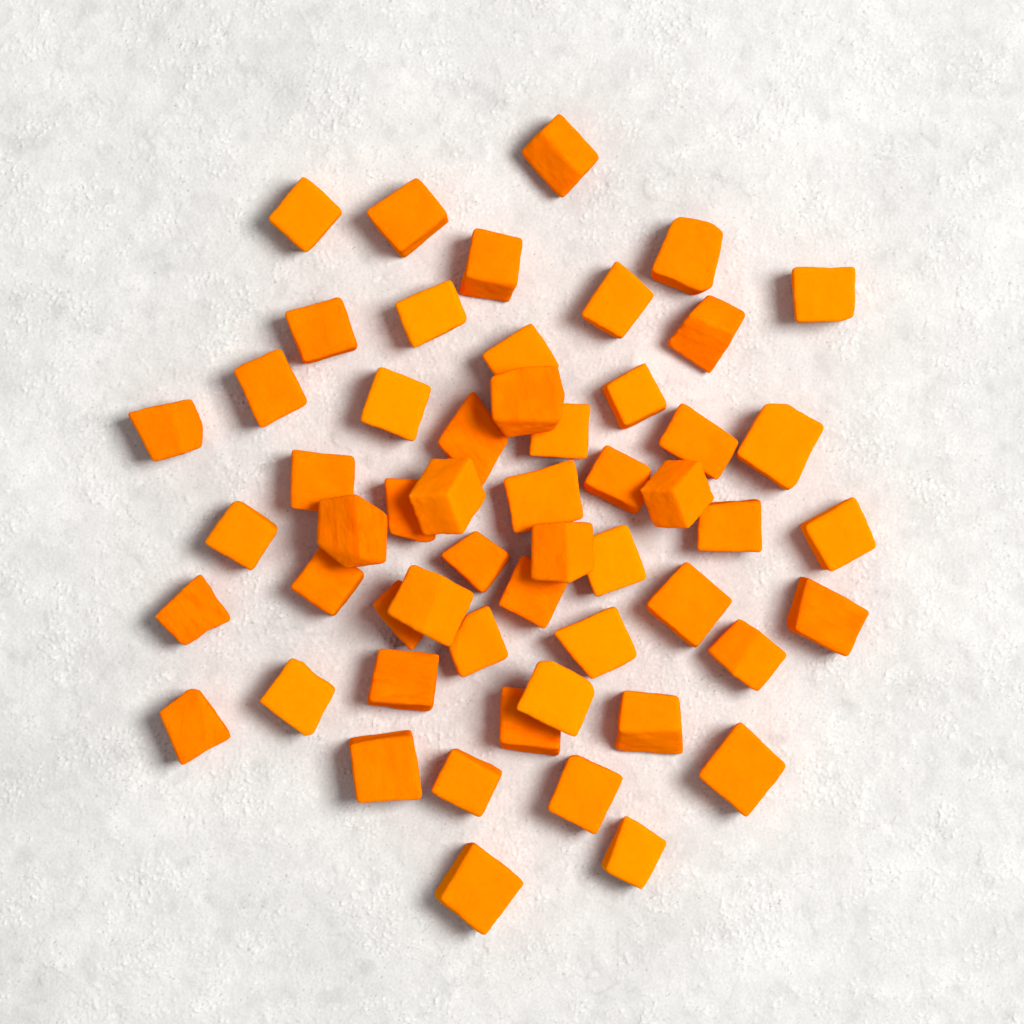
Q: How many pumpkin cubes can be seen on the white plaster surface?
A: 55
